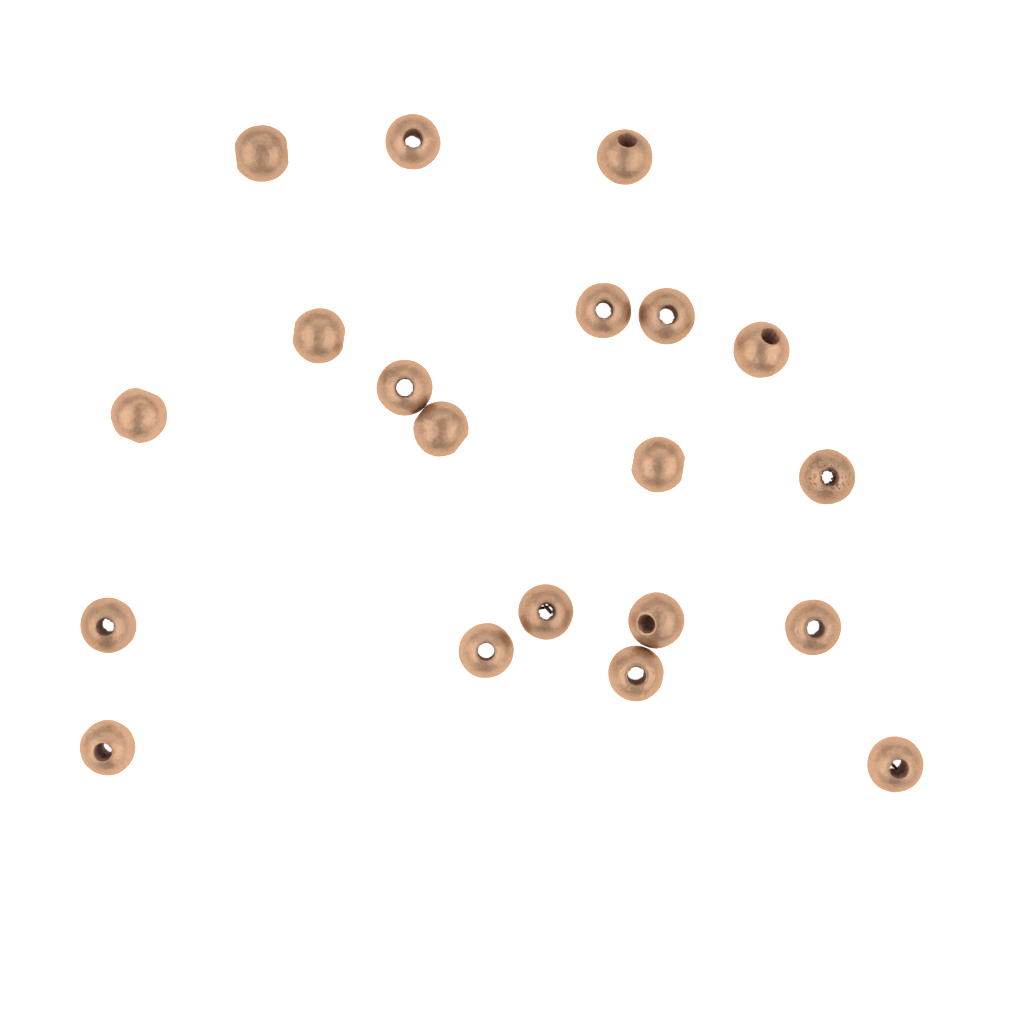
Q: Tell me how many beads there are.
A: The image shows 20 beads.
